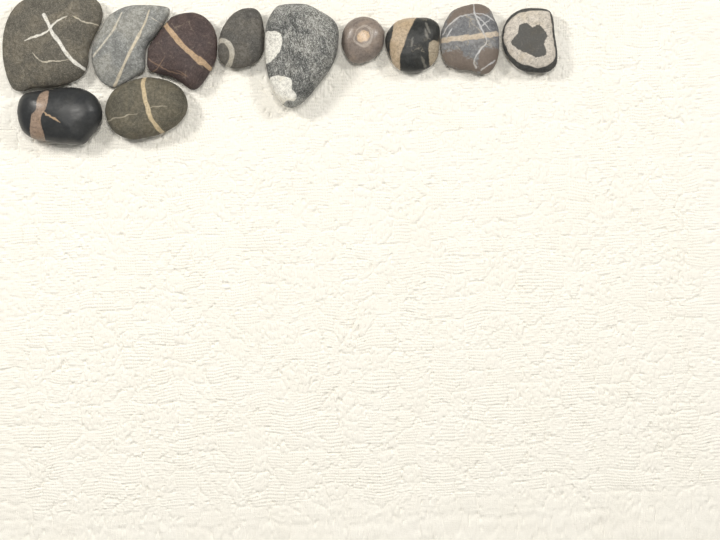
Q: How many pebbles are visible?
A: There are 11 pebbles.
